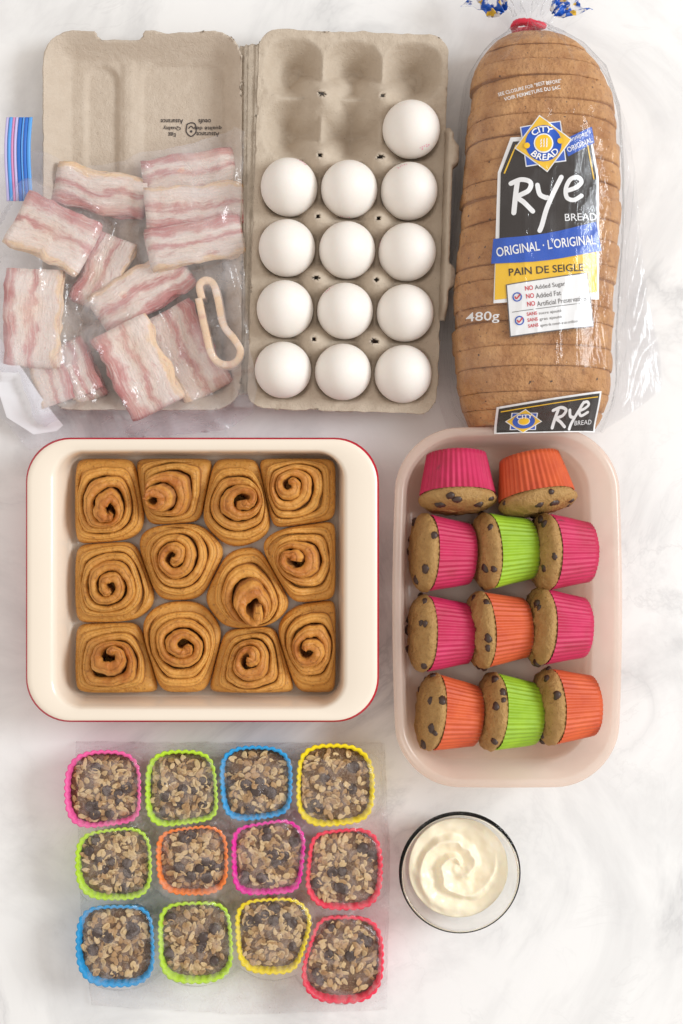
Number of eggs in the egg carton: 13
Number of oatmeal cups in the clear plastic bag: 12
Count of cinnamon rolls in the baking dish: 12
